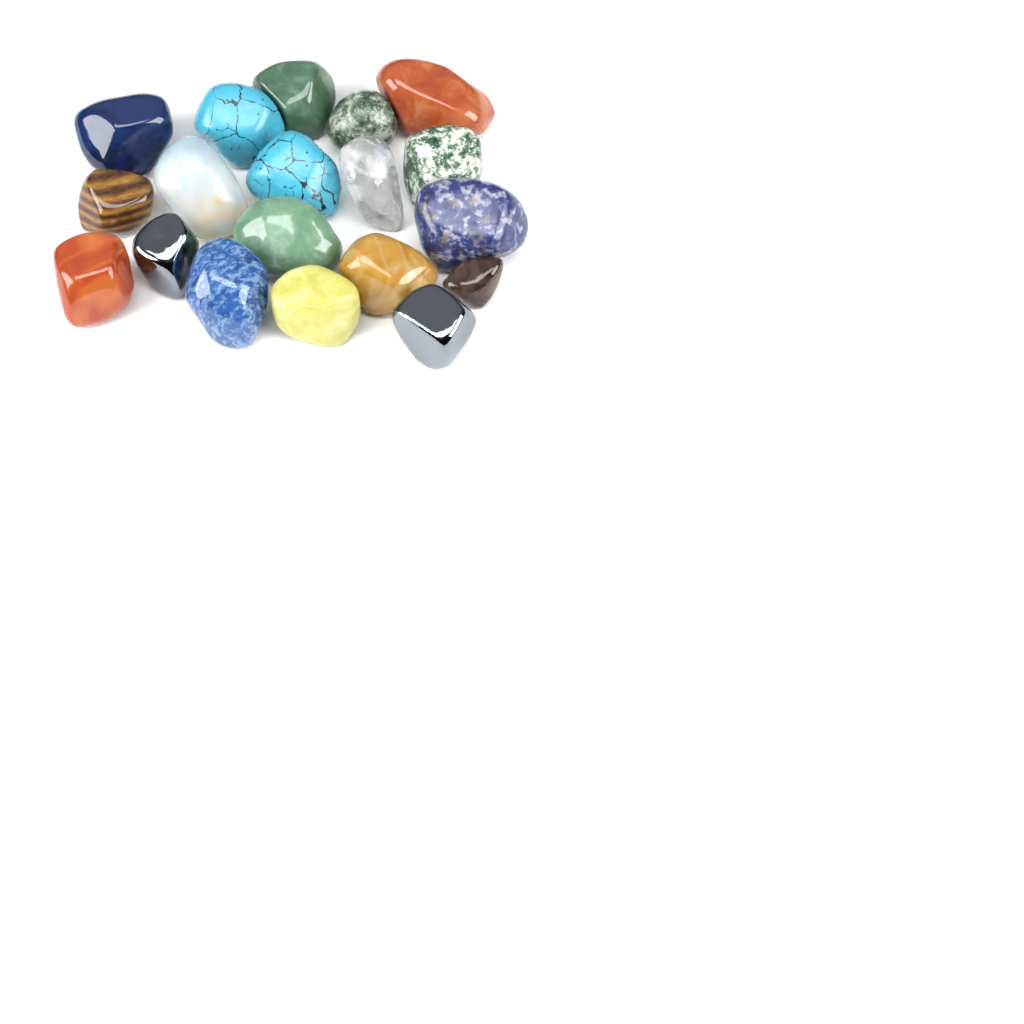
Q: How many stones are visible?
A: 19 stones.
